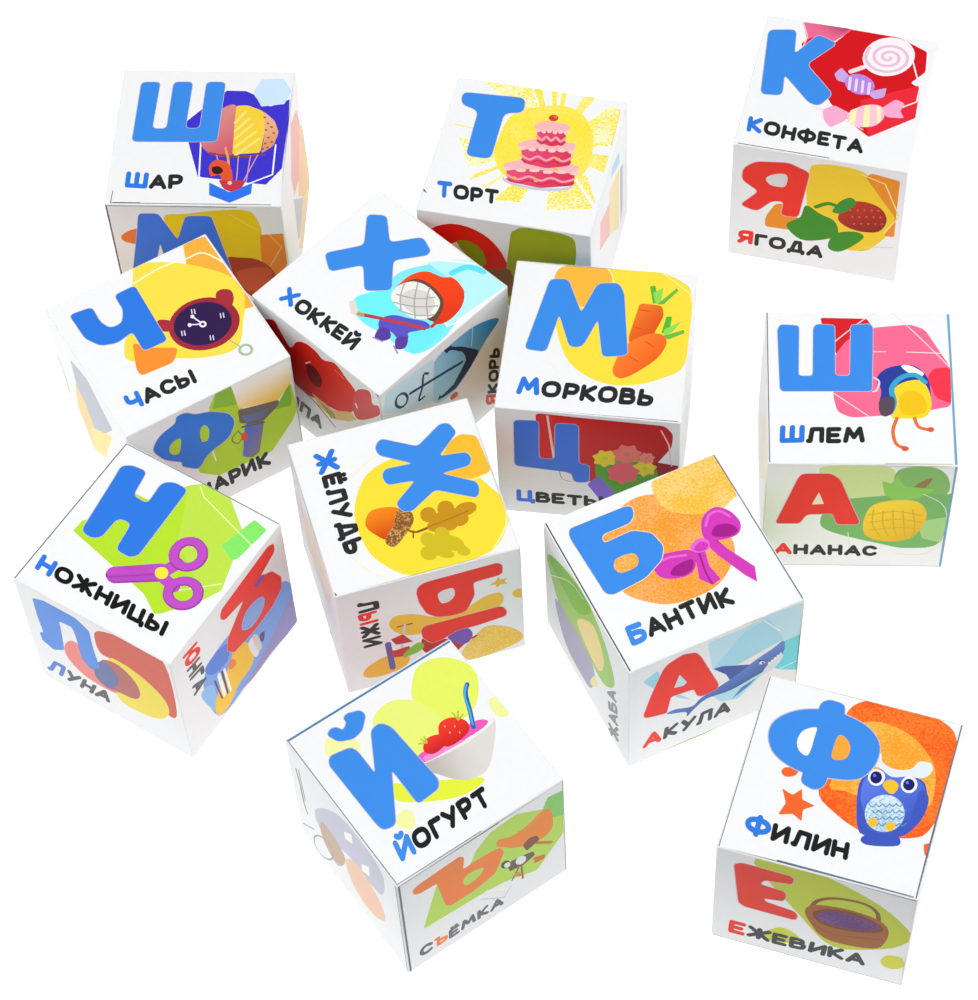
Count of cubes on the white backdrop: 12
